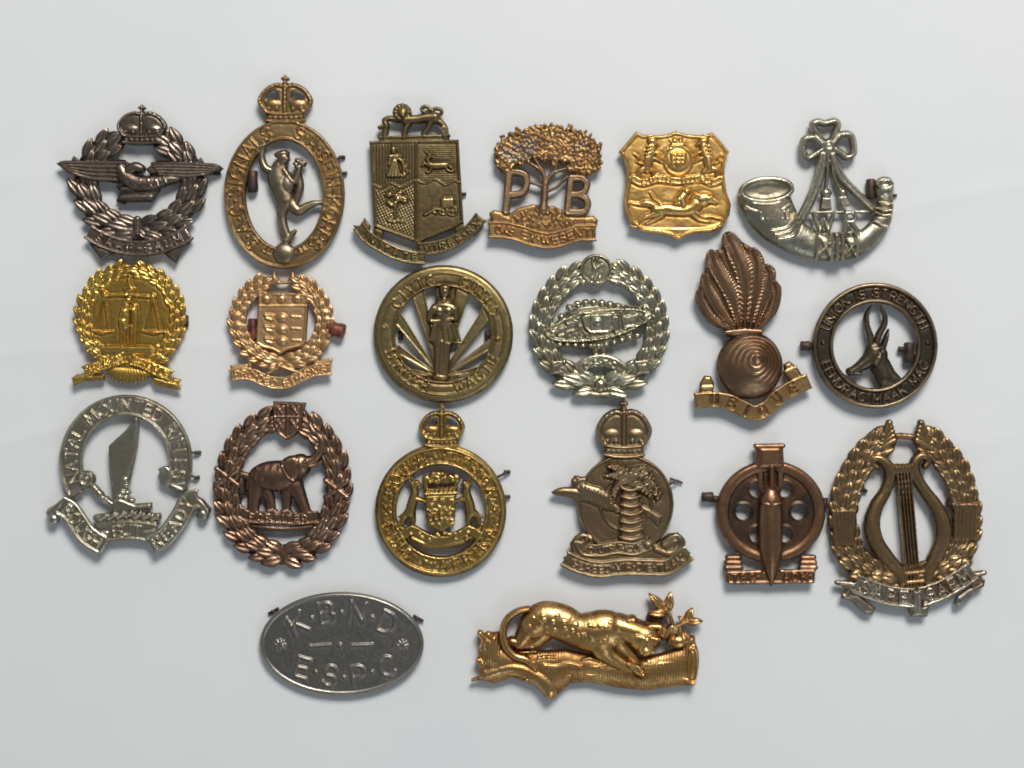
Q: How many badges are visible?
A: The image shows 20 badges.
